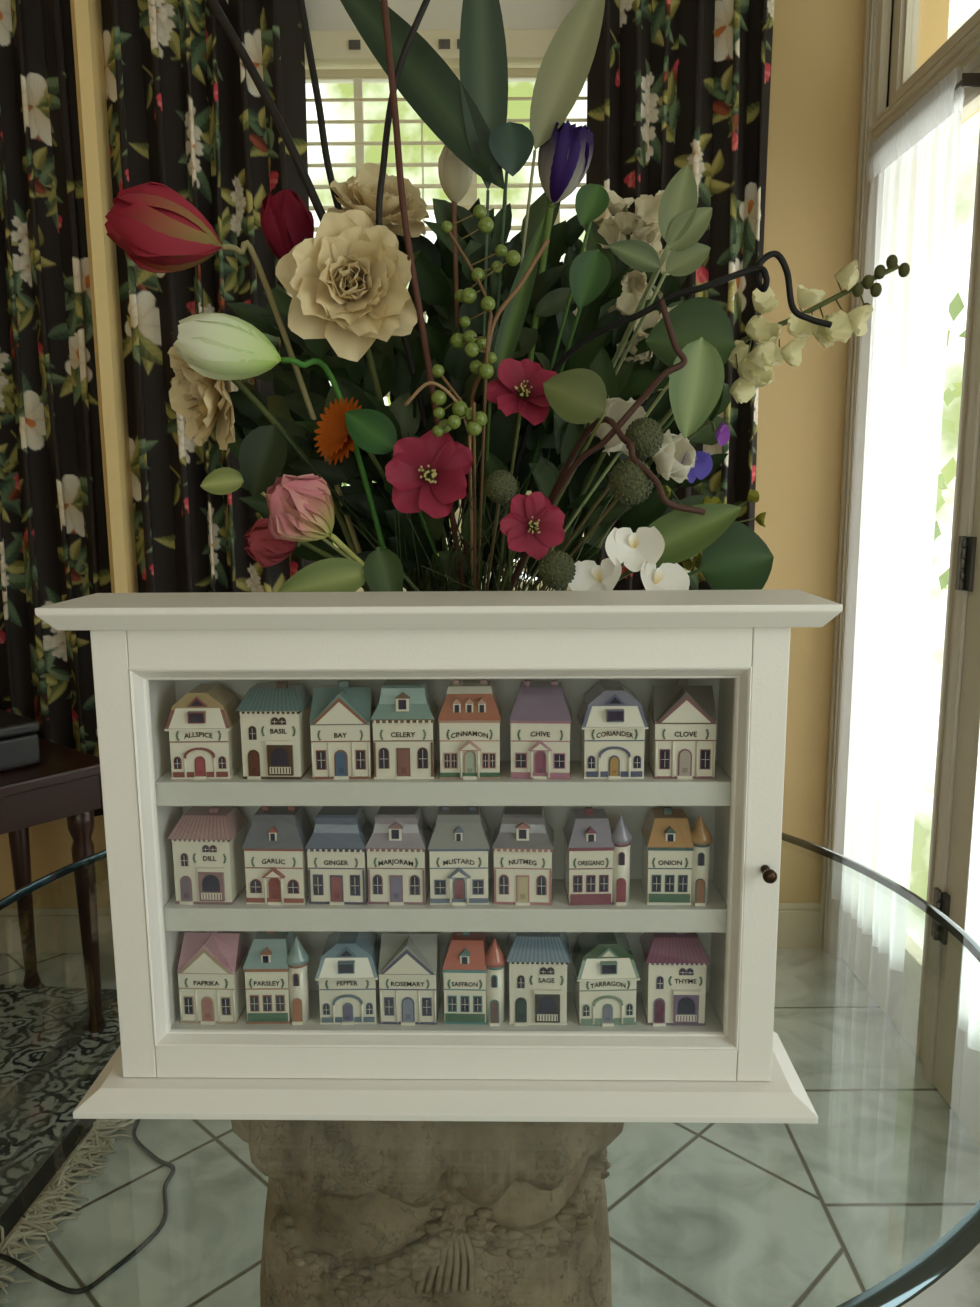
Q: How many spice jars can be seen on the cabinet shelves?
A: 24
